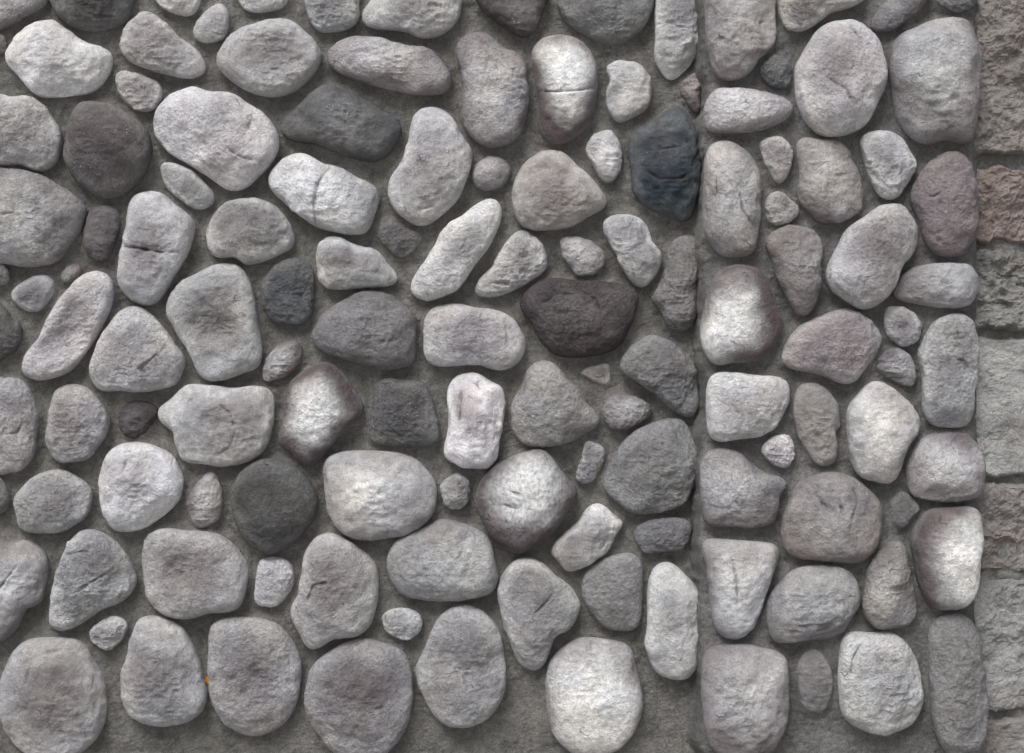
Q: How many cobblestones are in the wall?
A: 132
